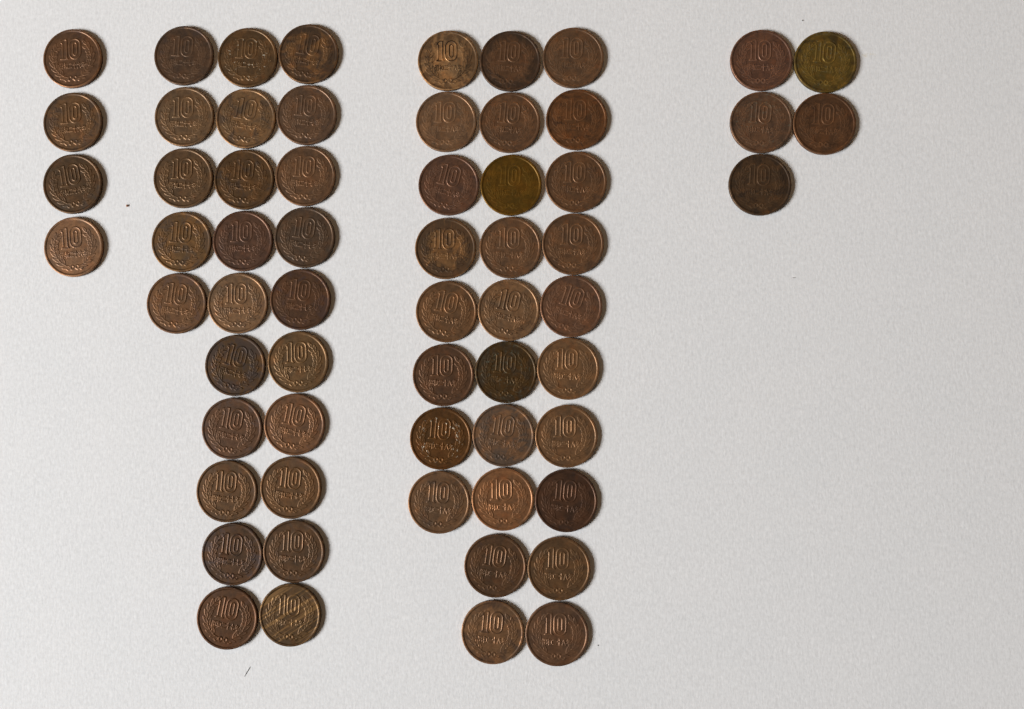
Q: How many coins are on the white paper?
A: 62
